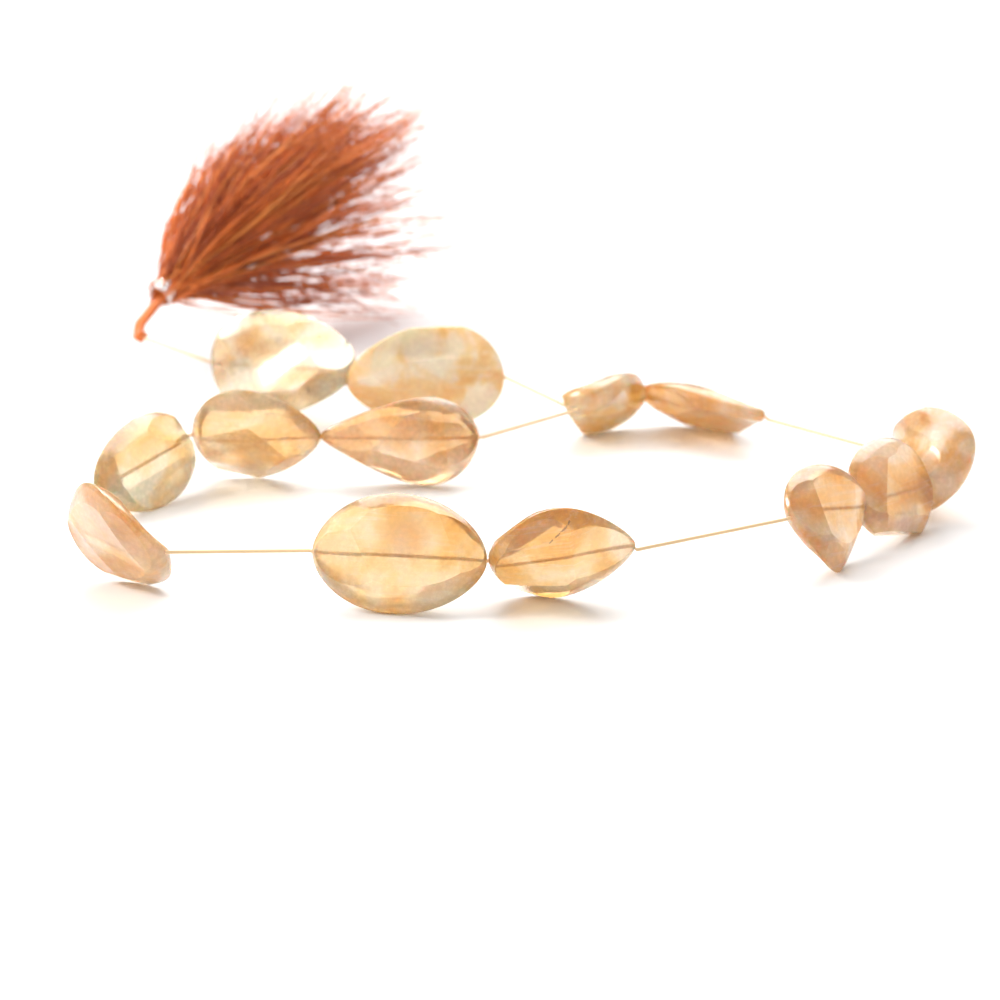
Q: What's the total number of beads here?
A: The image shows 13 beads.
